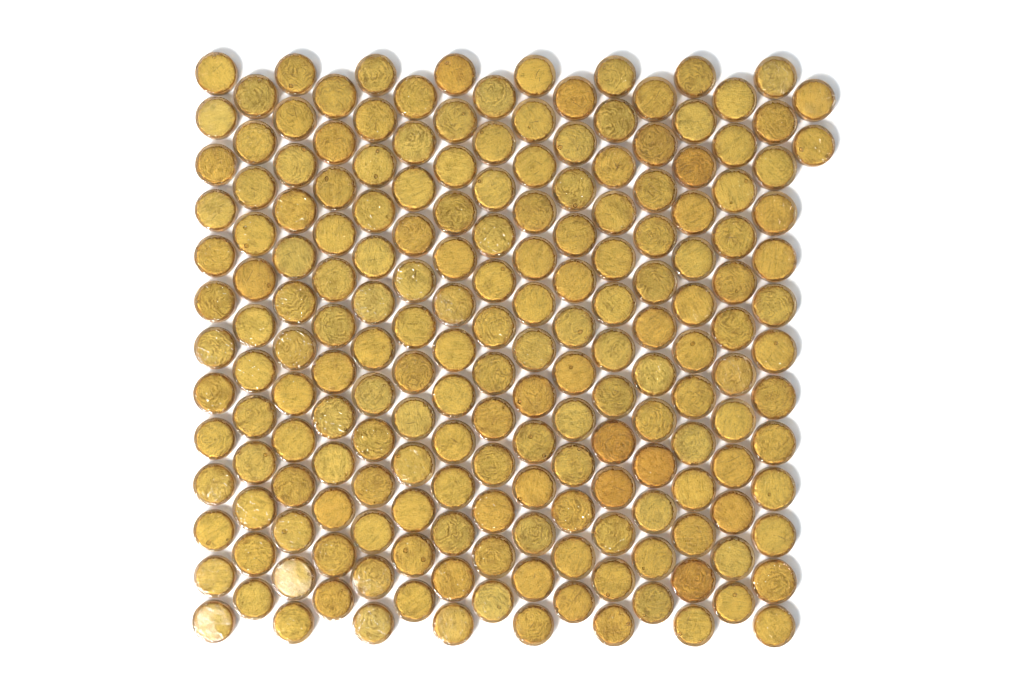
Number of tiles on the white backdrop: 190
